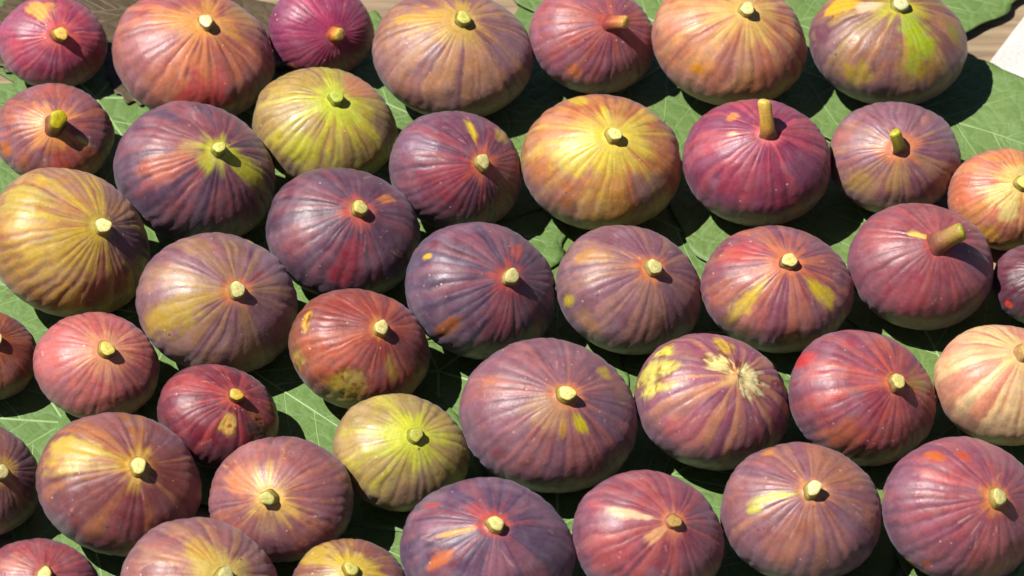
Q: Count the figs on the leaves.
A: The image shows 42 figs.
